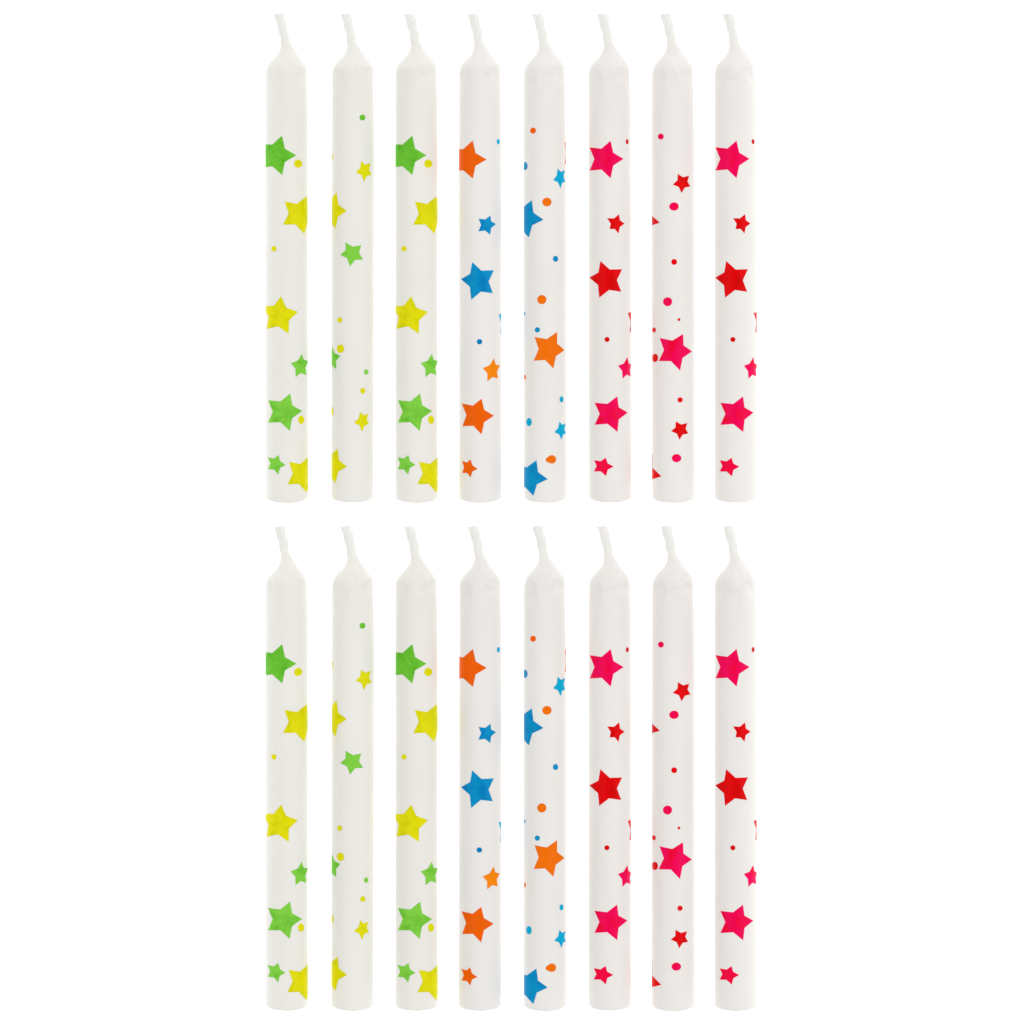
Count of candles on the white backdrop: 16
